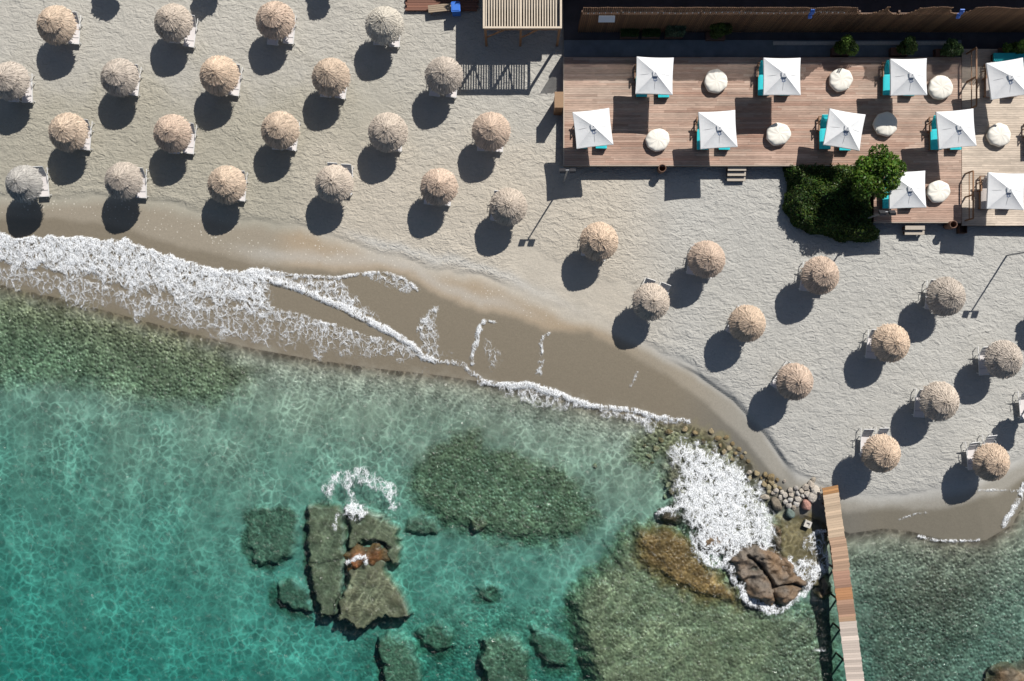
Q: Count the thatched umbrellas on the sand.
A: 32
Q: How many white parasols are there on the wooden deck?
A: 10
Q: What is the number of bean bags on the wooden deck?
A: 8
